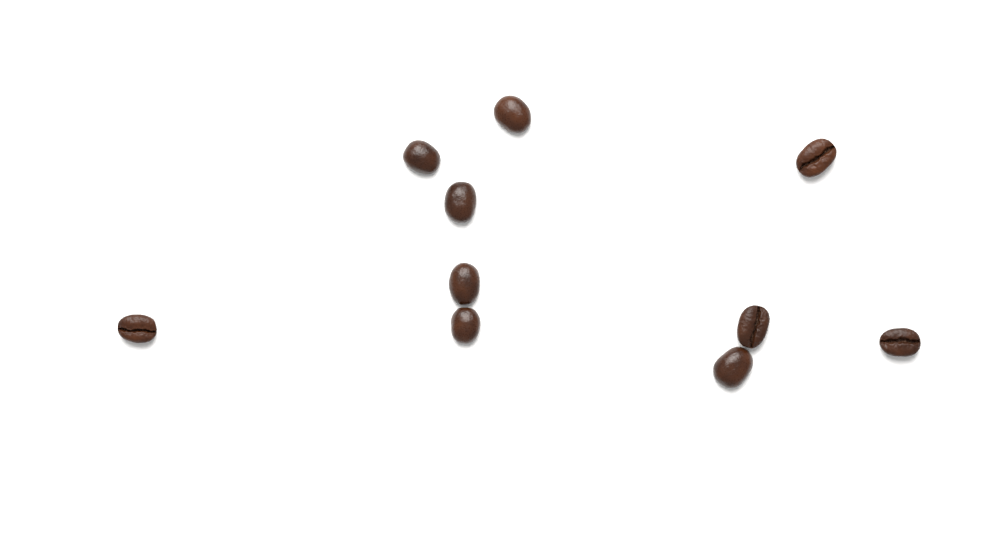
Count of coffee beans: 10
